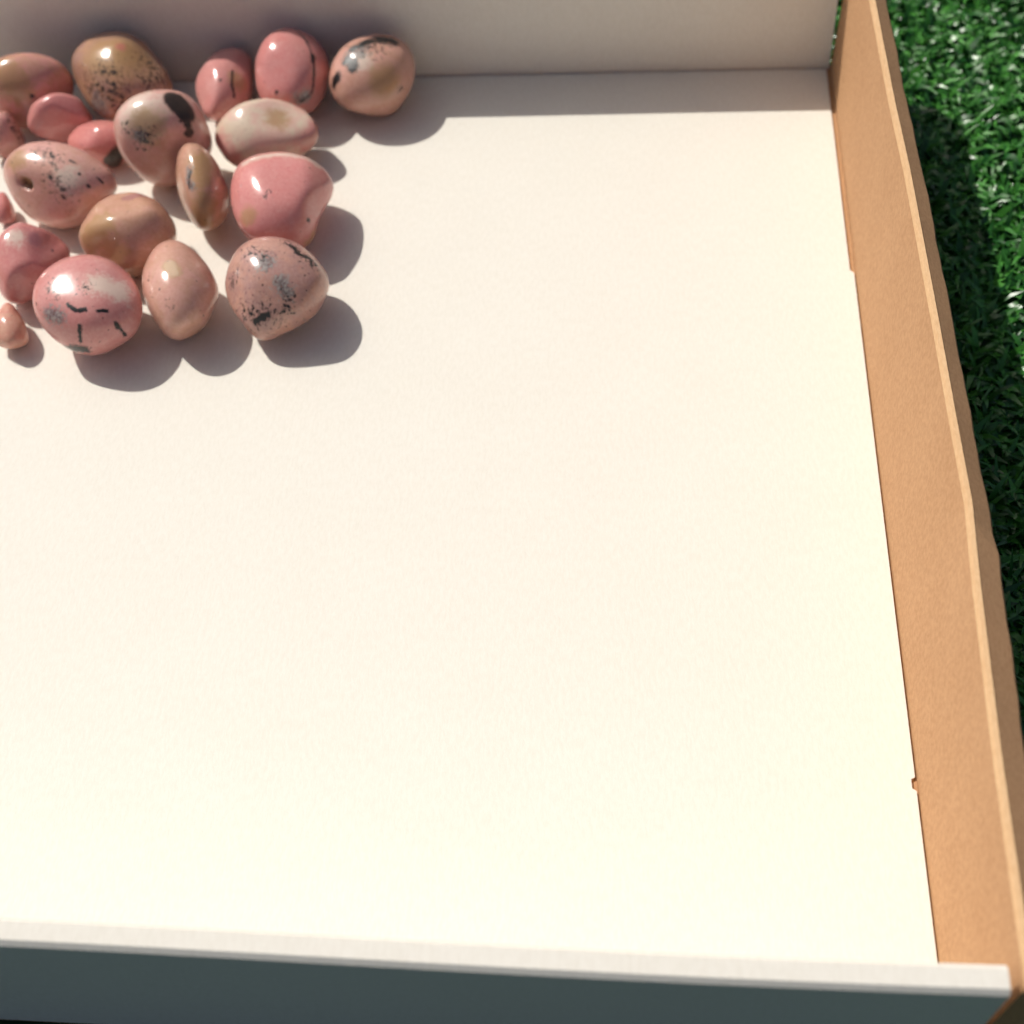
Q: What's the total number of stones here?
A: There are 20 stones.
